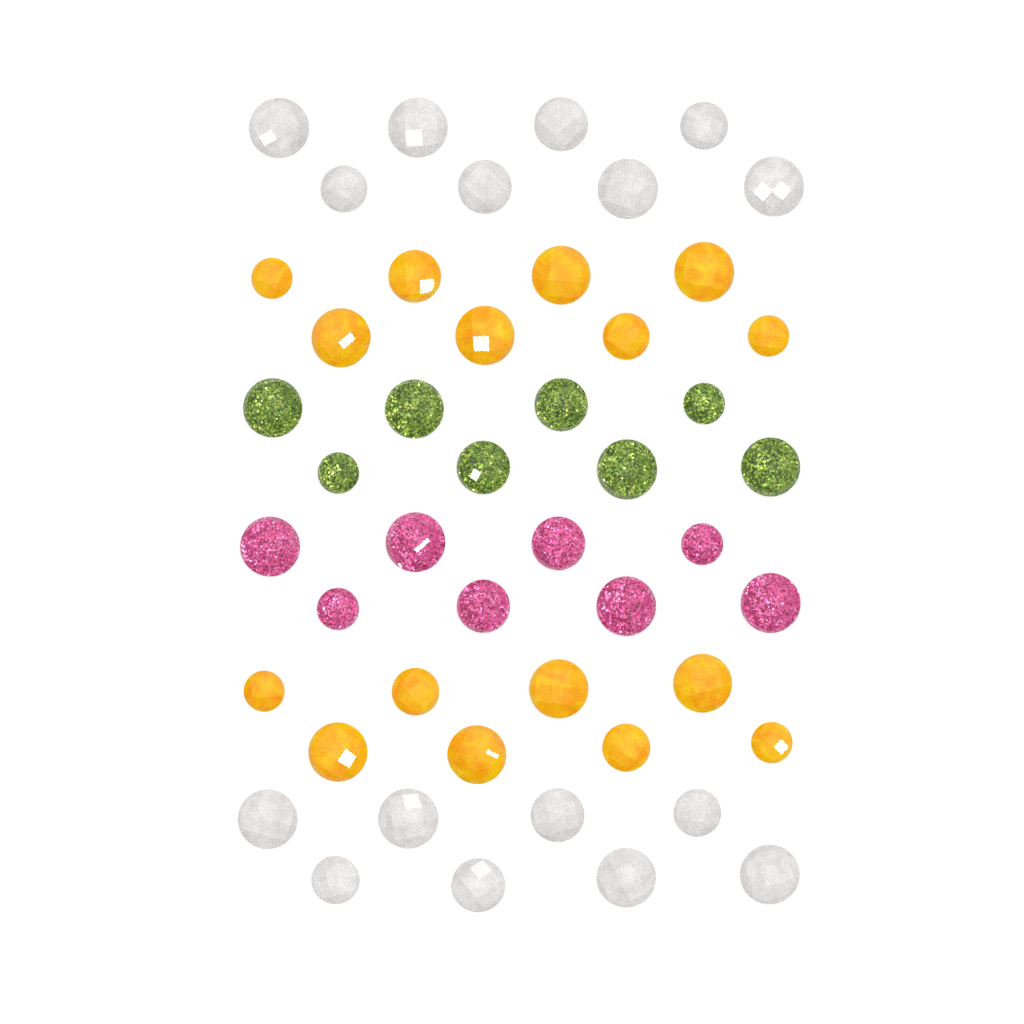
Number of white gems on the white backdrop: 16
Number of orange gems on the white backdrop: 16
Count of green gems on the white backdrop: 8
